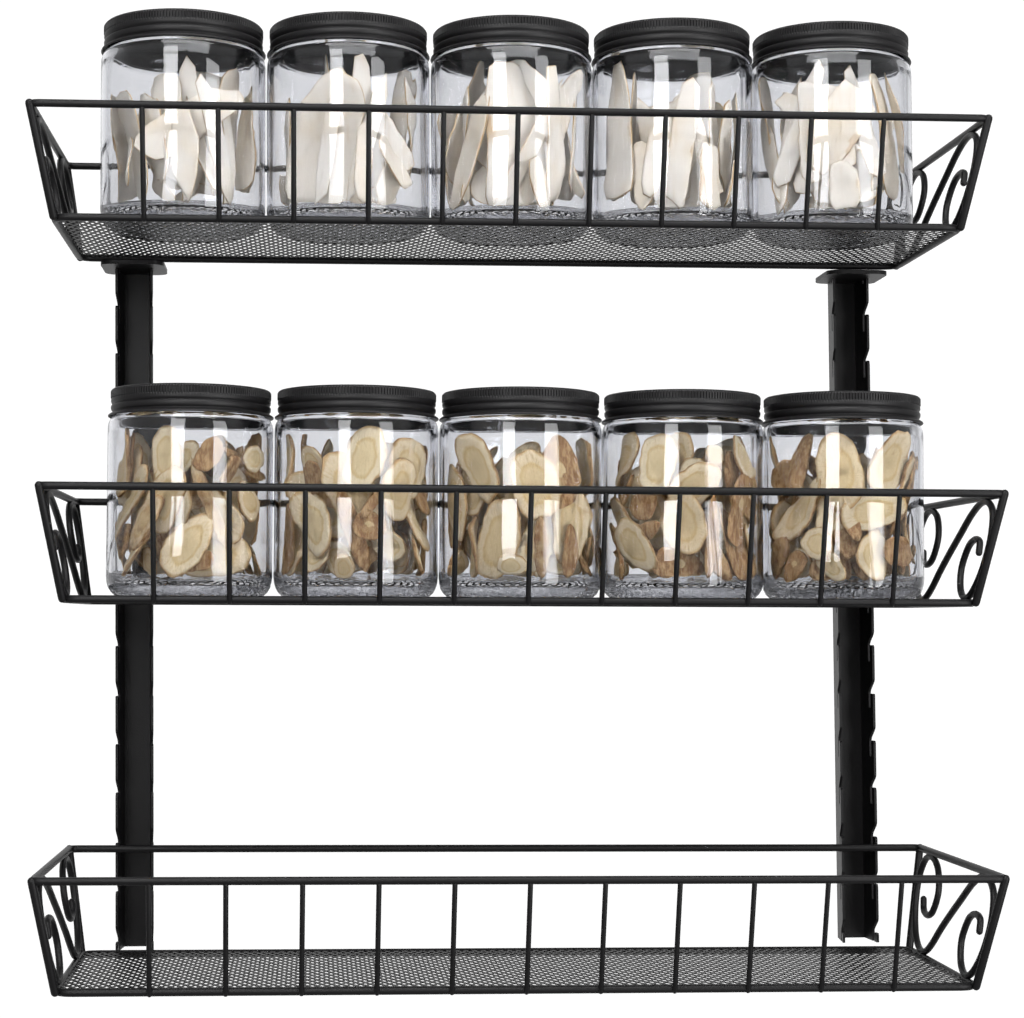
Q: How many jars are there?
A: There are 10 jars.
